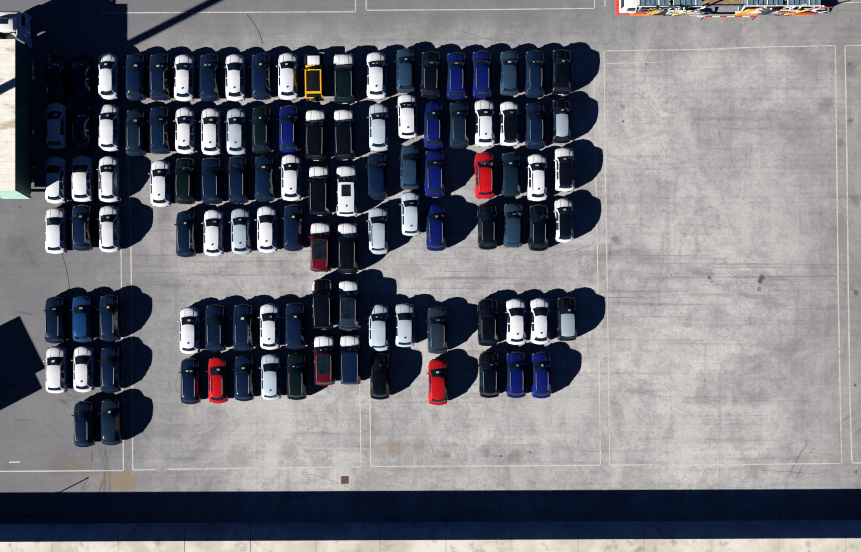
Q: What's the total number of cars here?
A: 109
